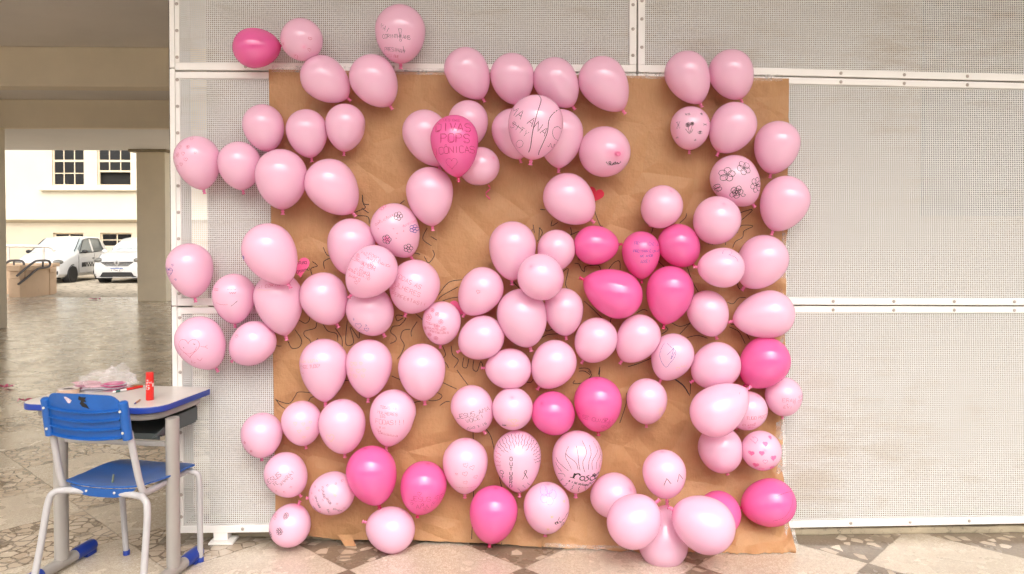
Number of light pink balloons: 91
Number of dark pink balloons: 15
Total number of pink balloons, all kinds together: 106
